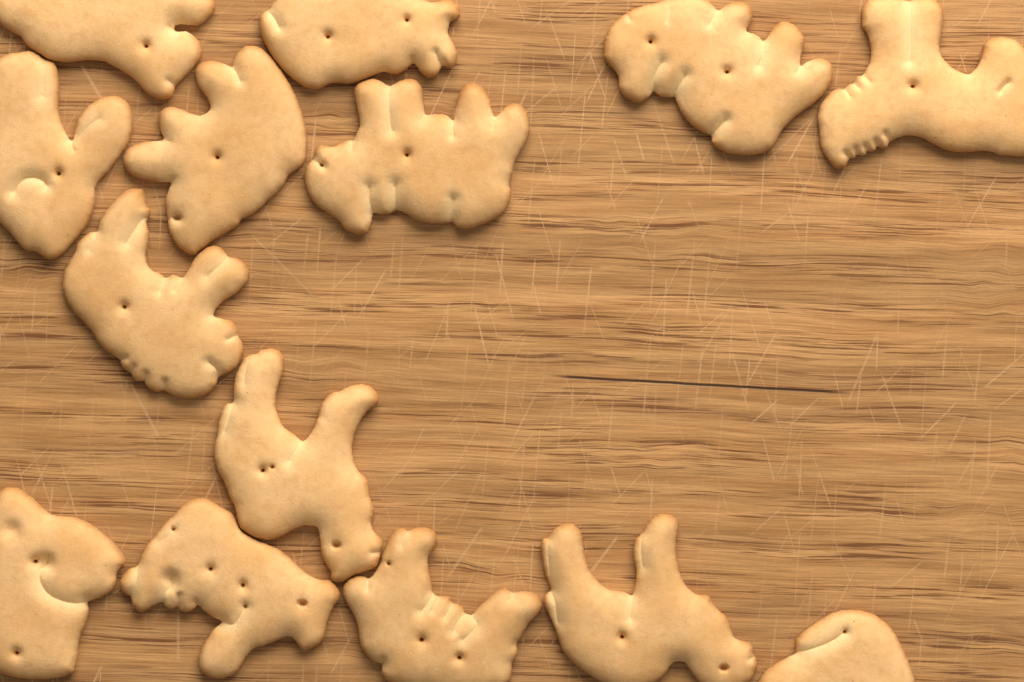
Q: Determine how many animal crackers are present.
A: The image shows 14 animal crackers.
